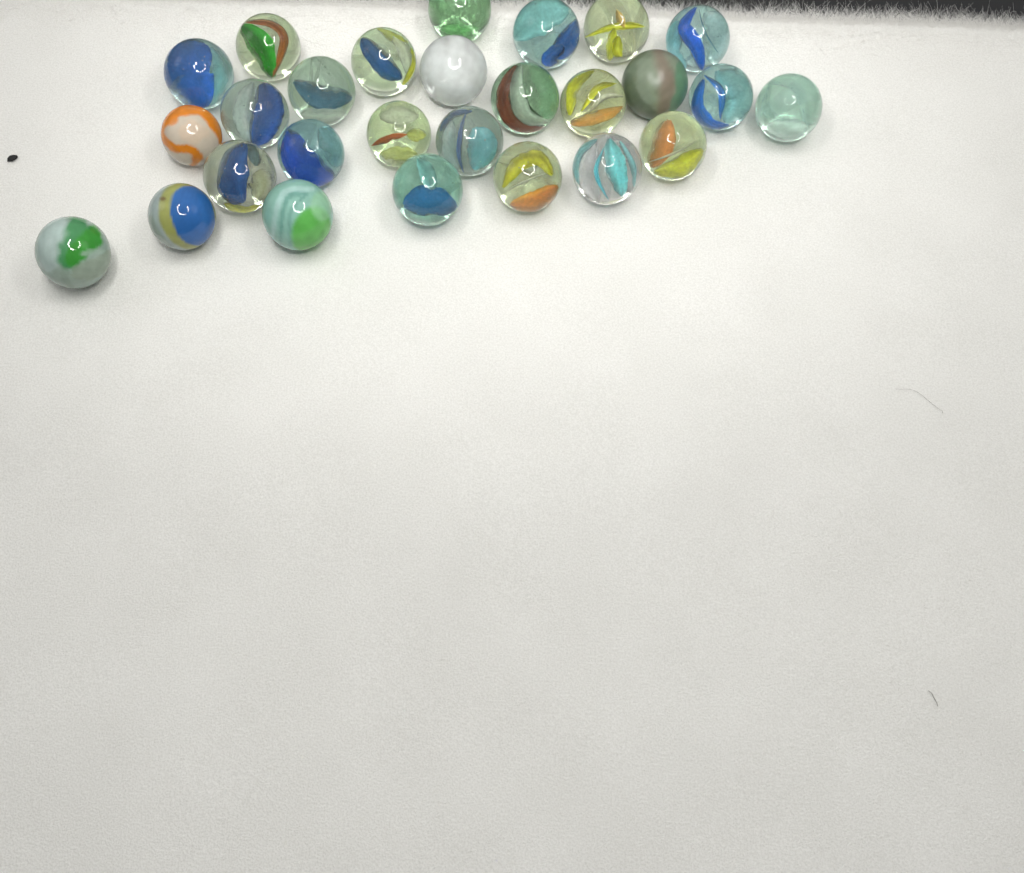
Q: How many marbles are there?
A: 27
